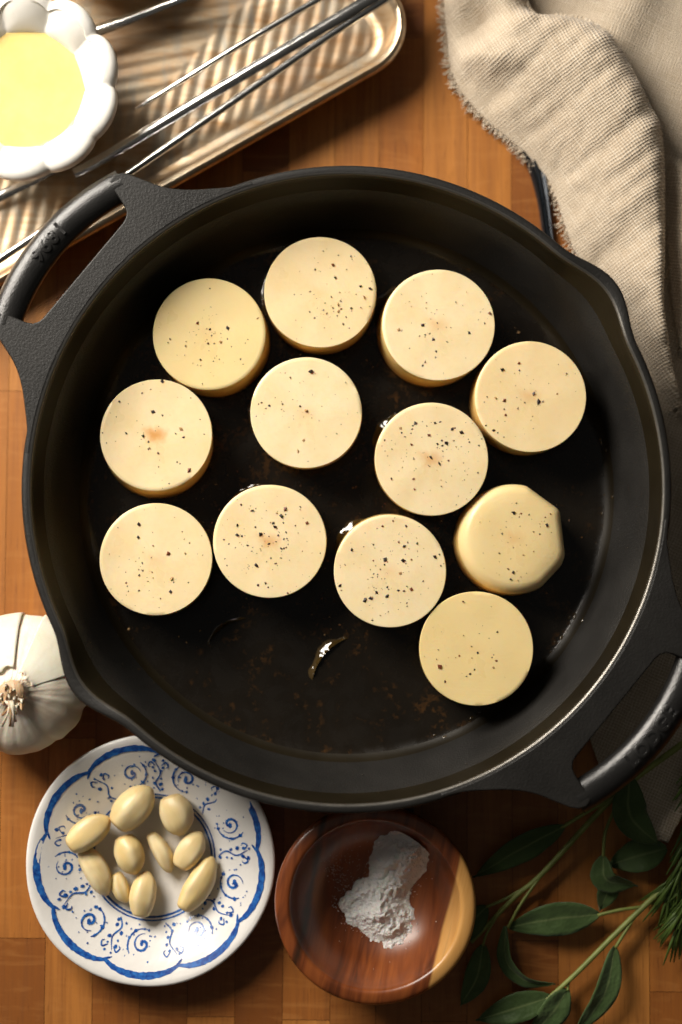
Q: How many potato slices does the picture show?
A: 12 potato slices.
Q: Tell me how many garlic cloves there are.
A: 10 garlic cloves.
